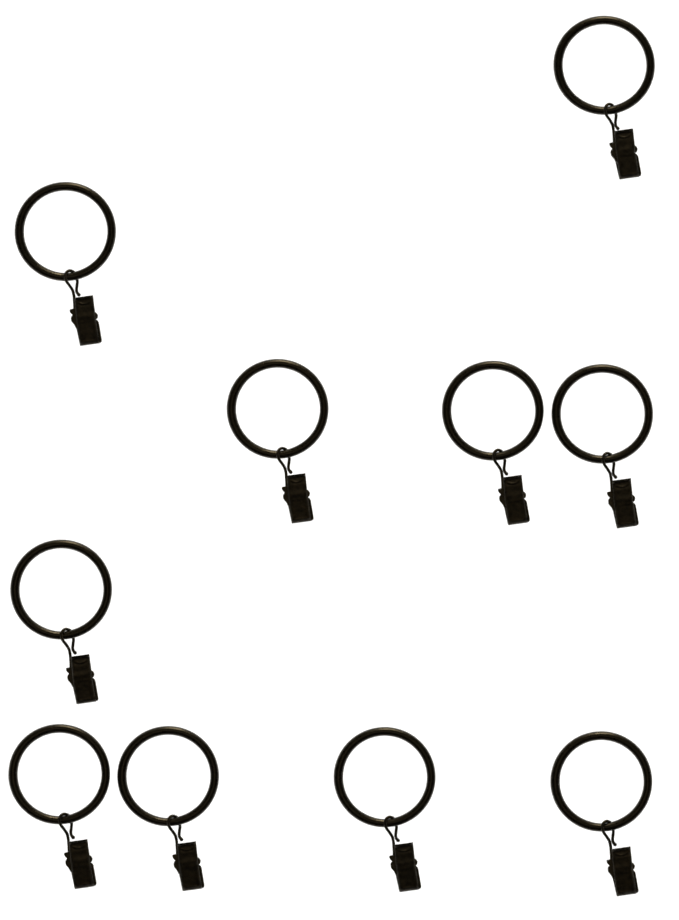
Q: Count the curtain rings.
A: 10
